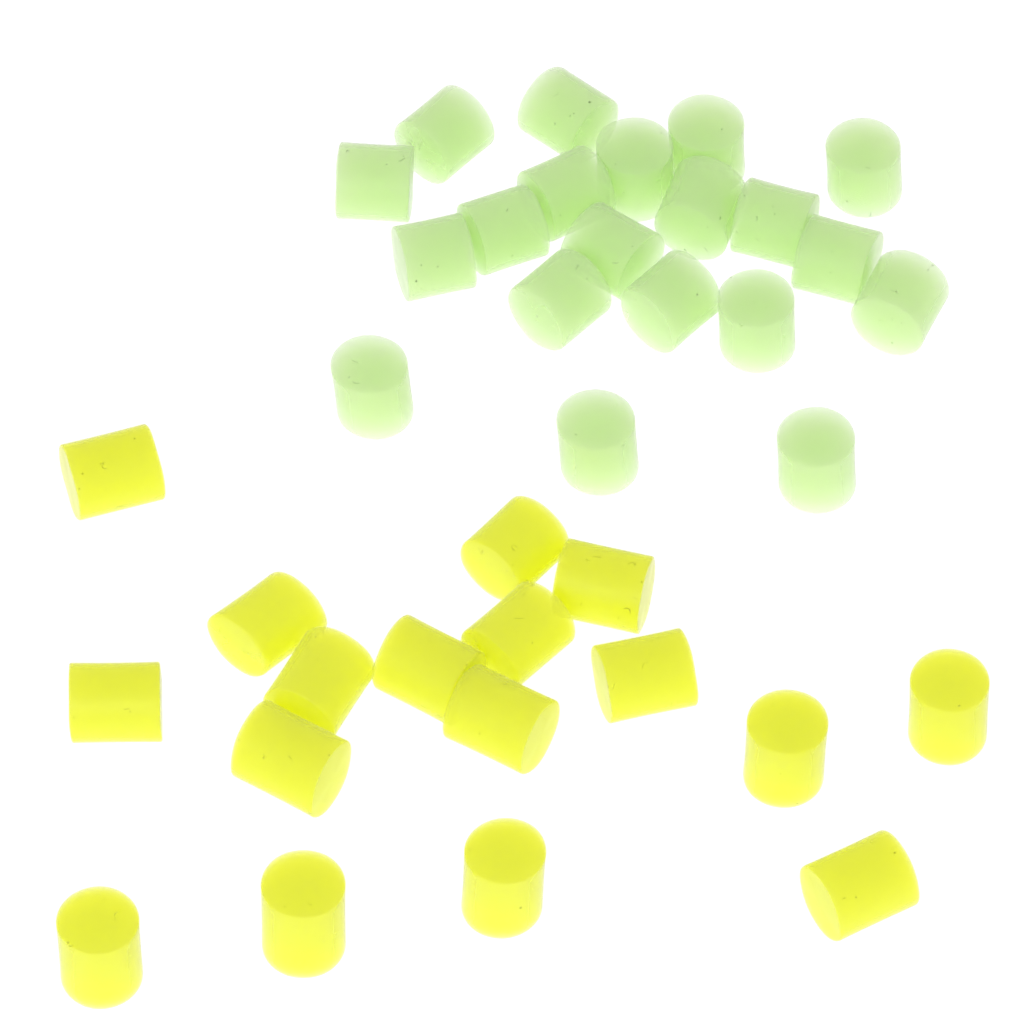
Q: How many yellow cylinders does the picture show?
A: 17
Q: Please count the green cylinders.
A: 20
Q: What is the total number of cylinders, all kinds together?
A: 37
